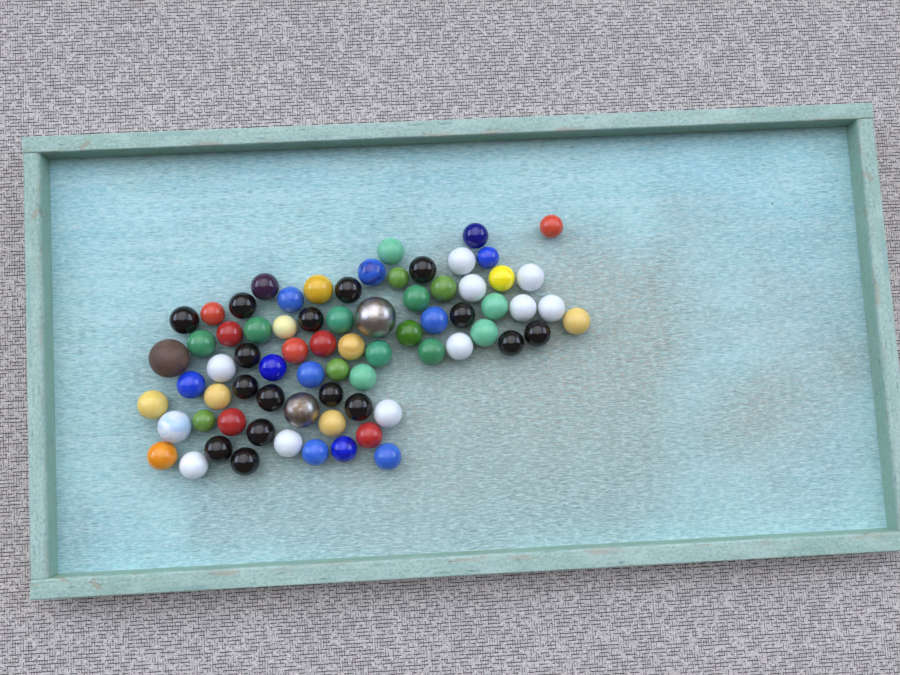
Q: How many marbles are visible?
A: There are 73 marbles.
